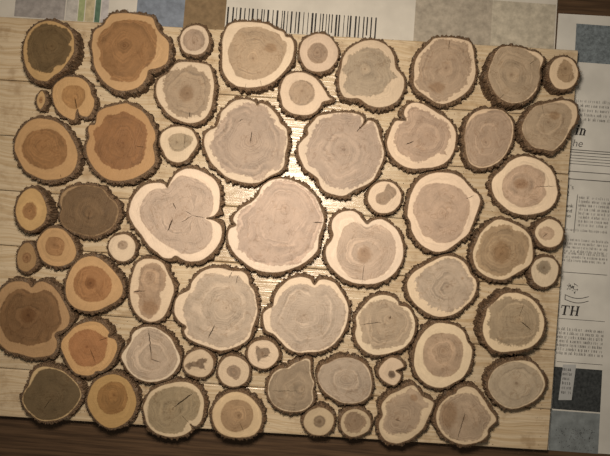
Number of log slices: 61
